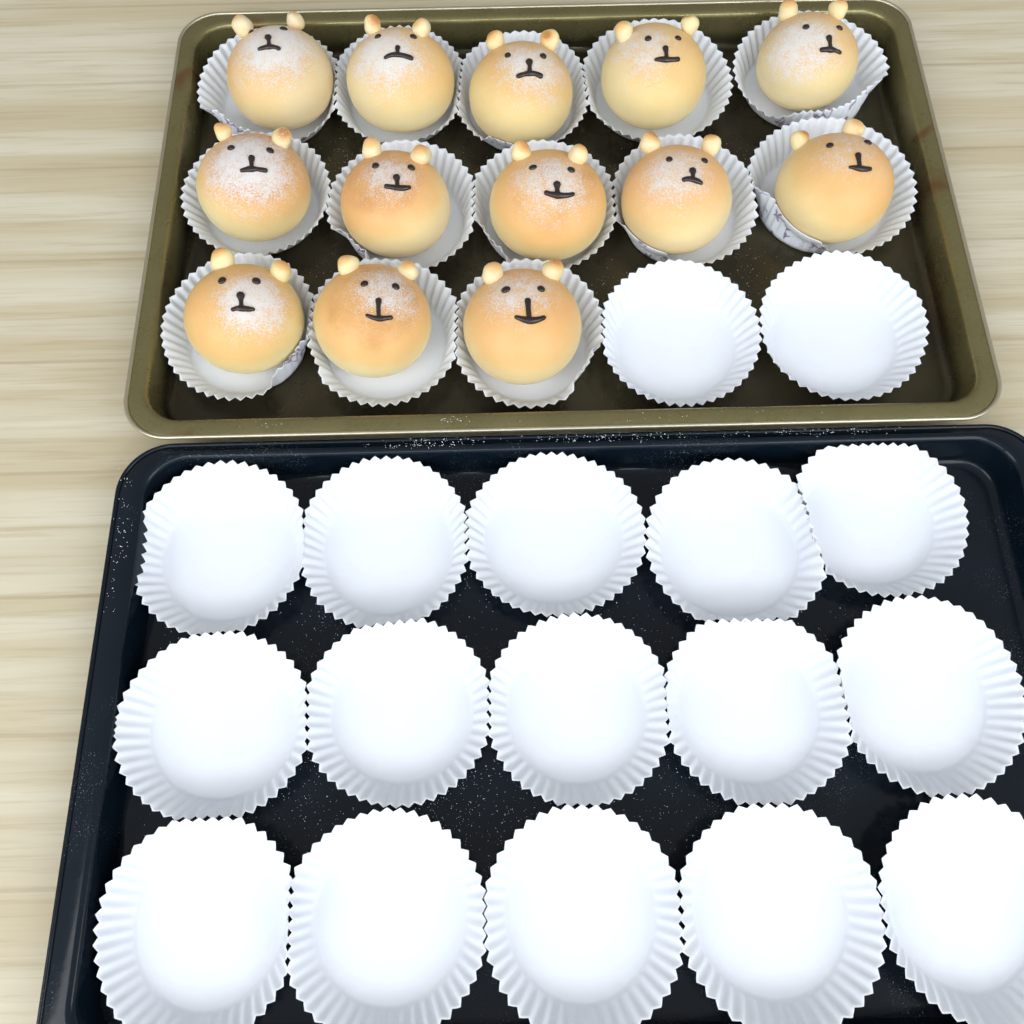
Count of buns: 13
